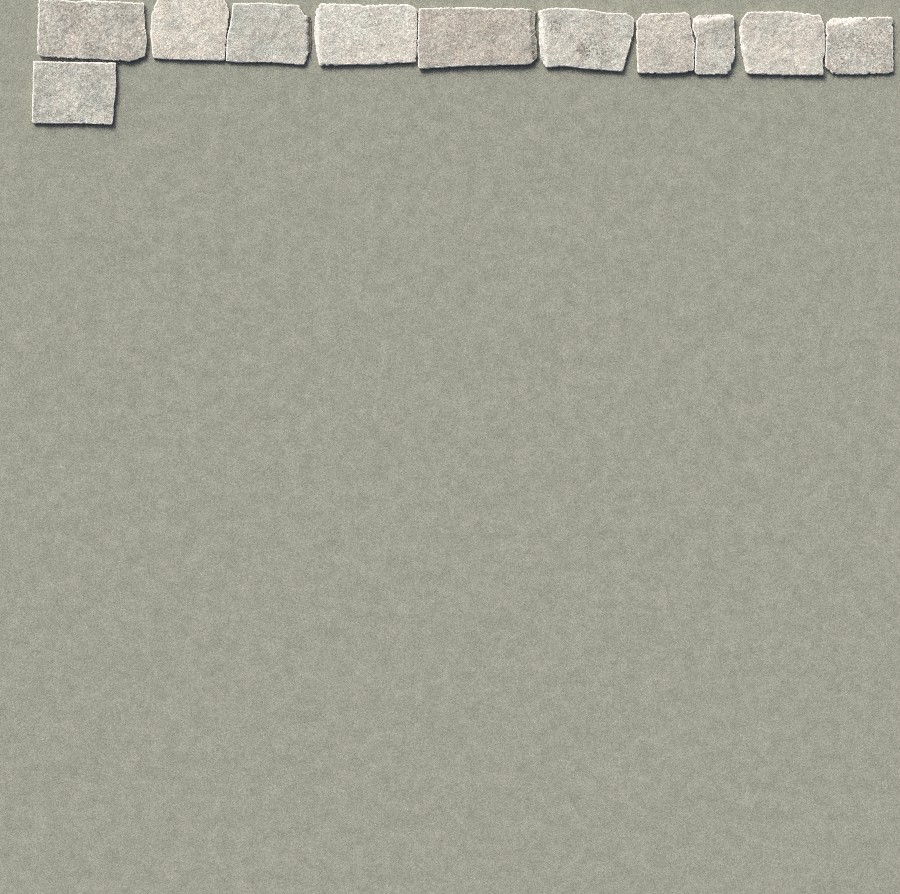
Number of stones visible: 11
